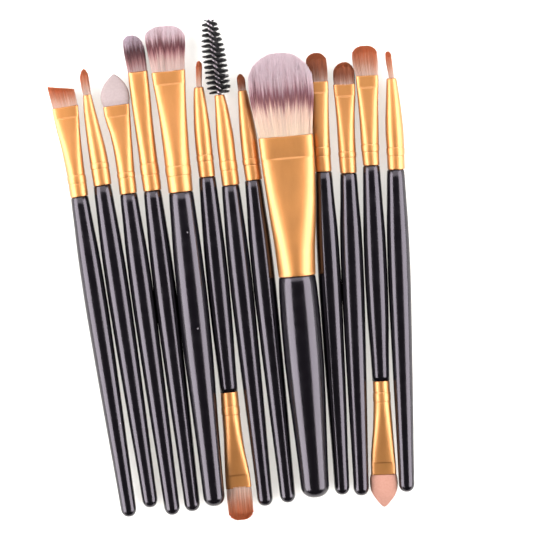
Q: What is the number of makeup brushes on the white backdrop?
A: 13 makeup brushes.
